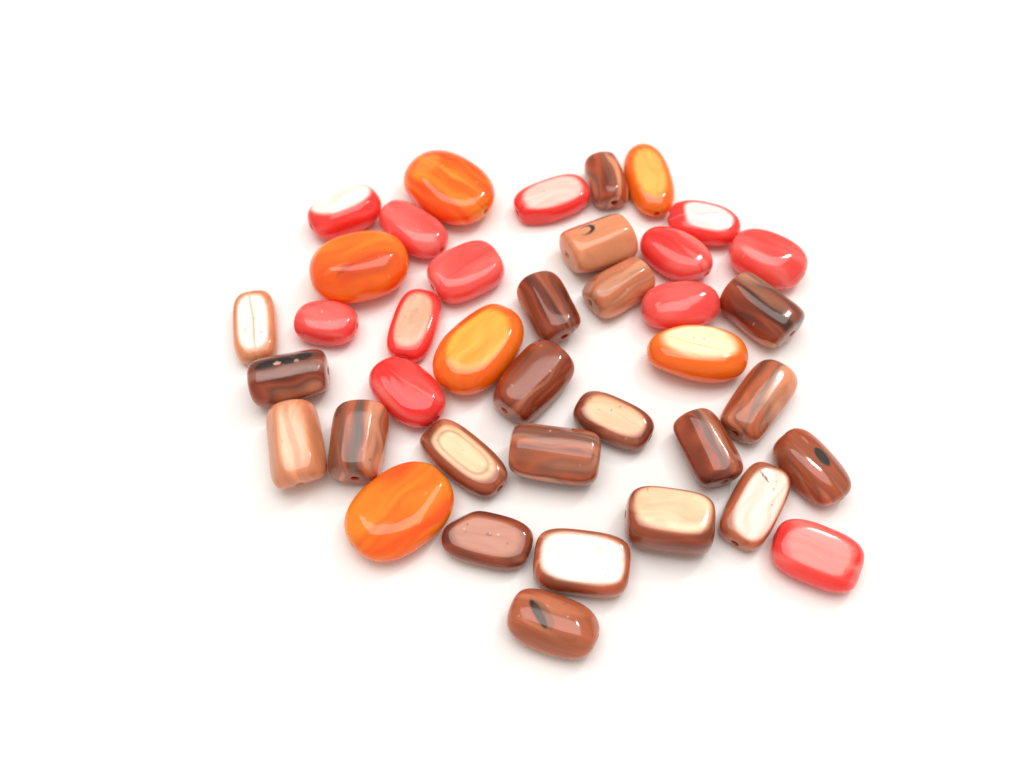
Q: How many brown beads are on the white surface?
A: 21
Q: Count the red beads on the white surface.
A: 12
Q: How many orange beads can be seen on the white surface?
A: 6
